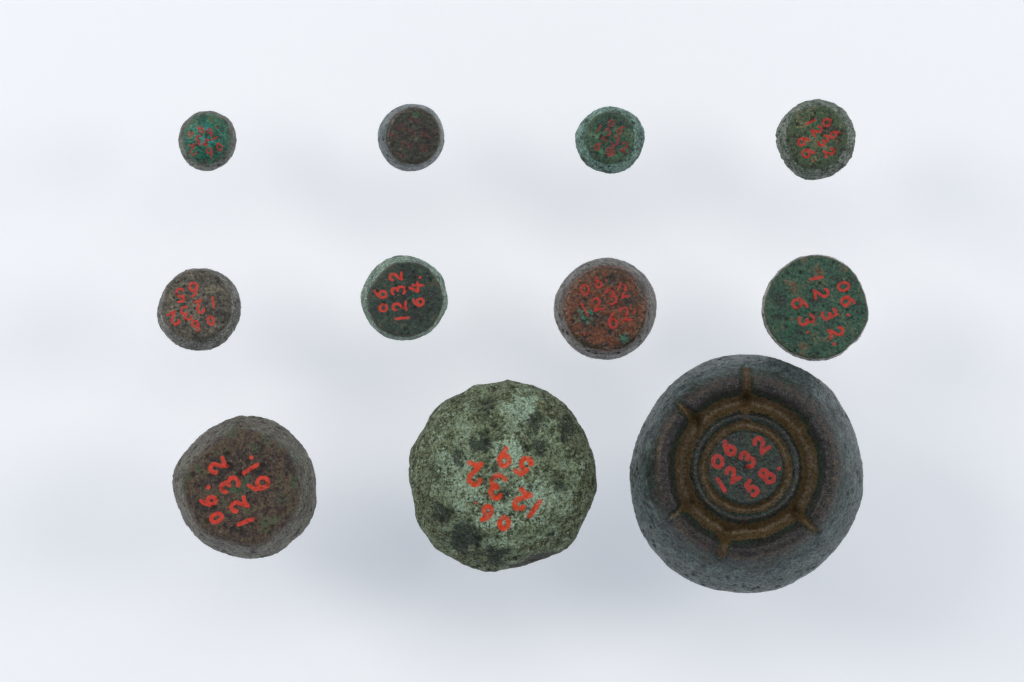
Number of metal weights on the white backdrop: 11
